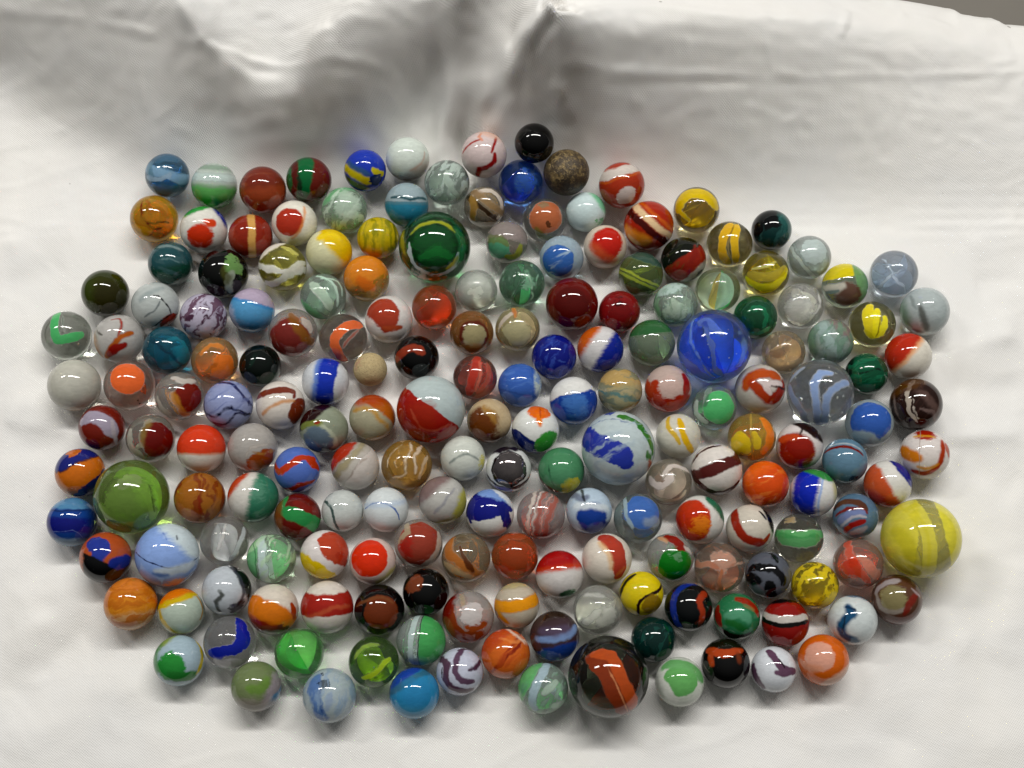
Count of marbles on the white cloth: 187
